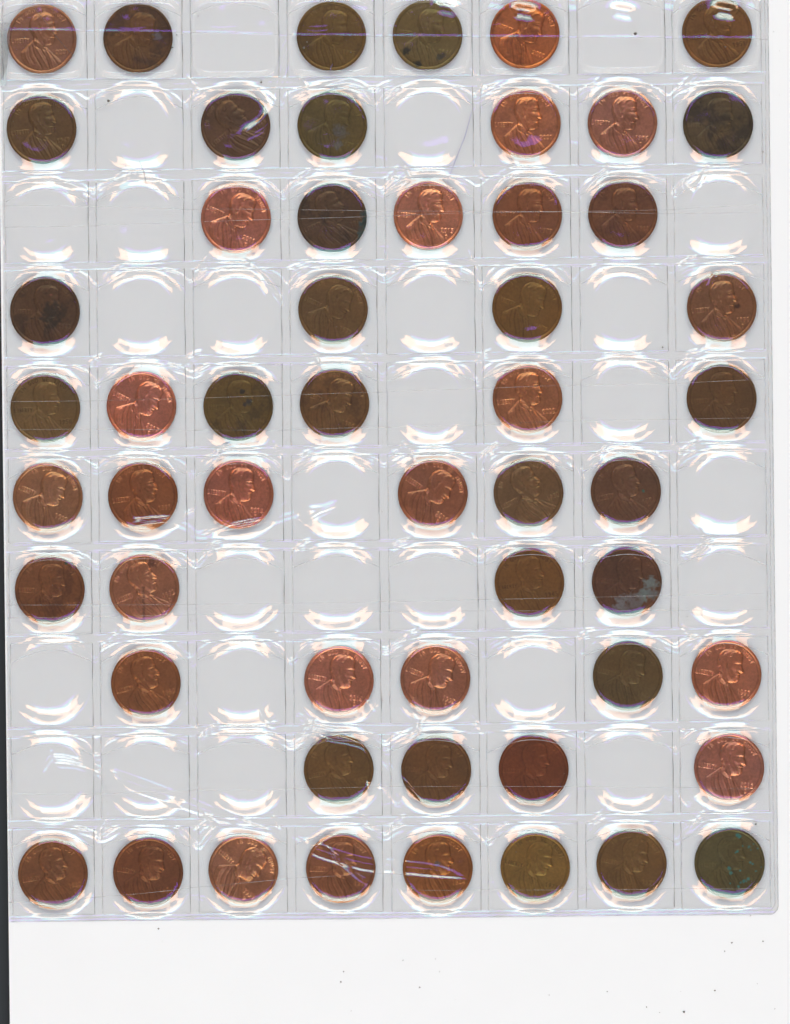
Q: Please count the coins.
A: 54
